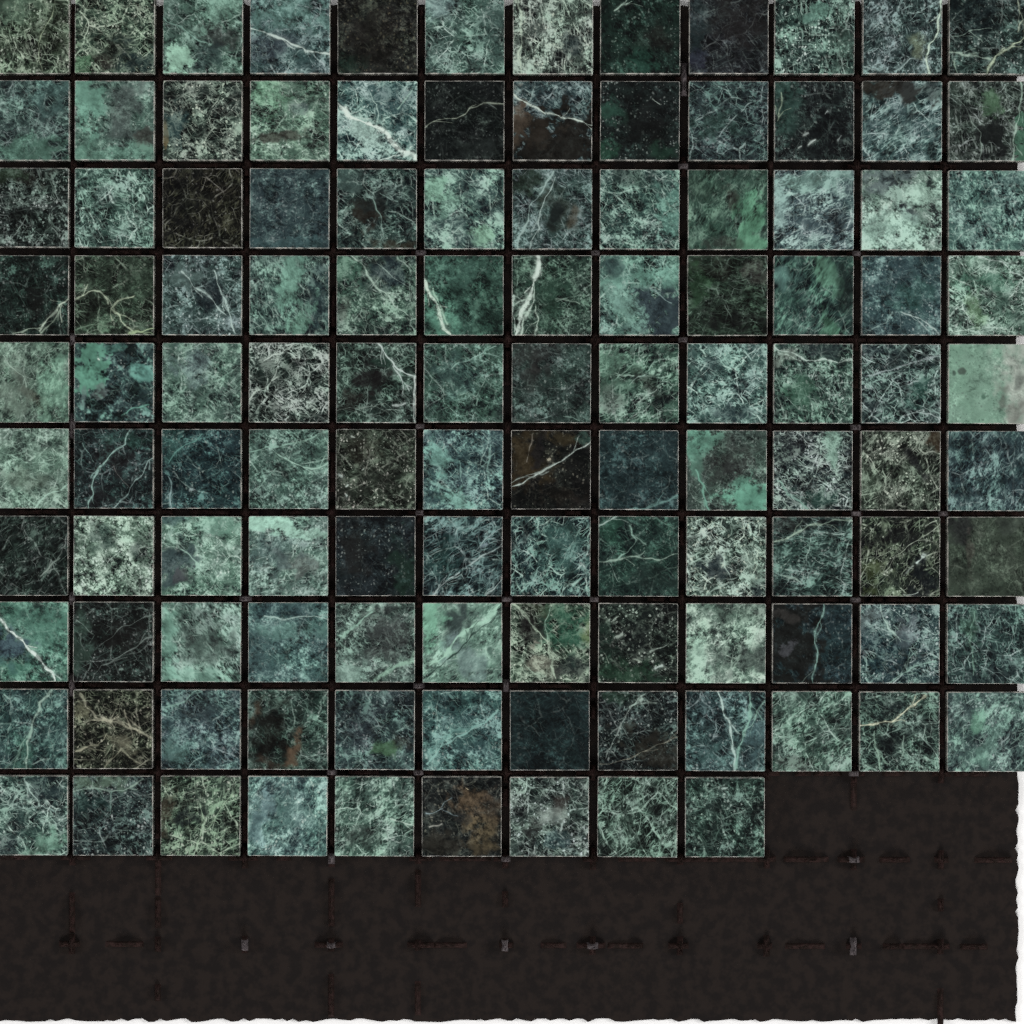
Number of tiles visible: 117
